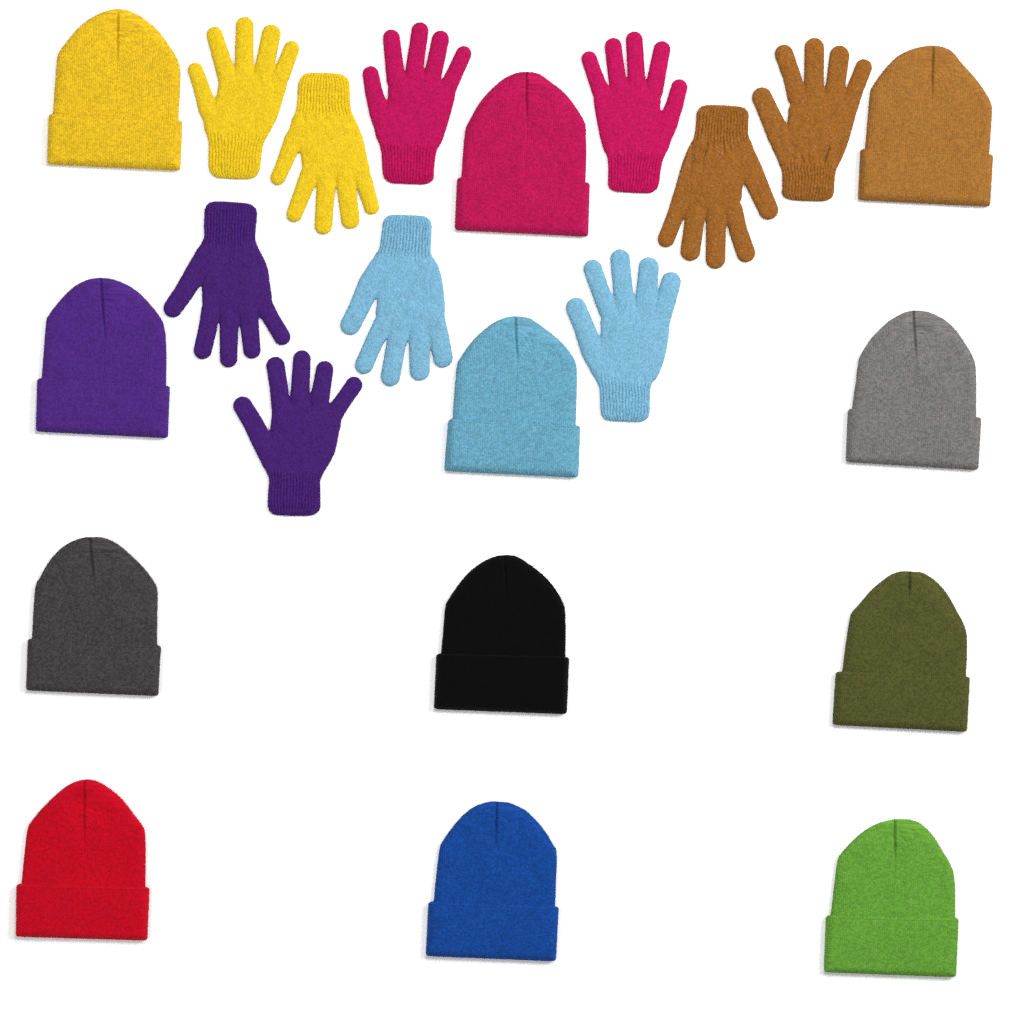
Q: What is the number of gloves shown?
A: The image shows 10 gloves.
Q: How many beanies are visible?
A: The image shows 12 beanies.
